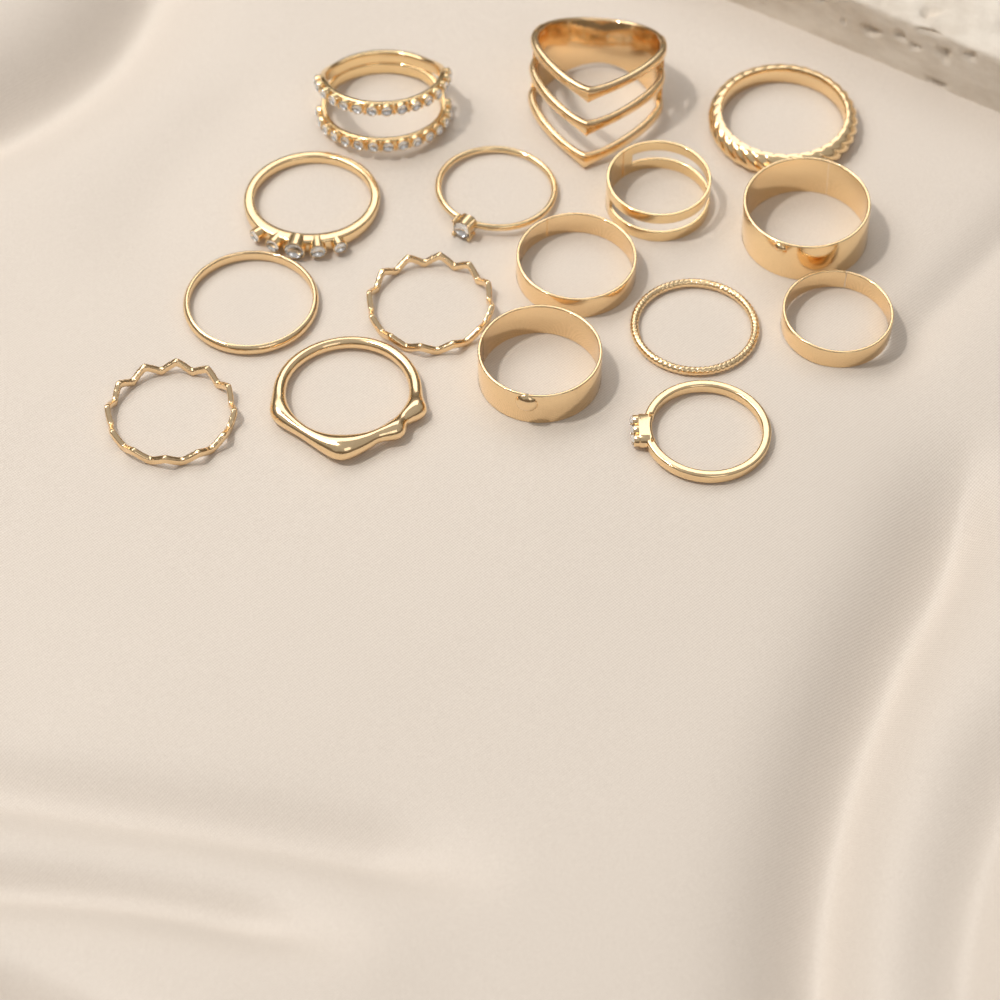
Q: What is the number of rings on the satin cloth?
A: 16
